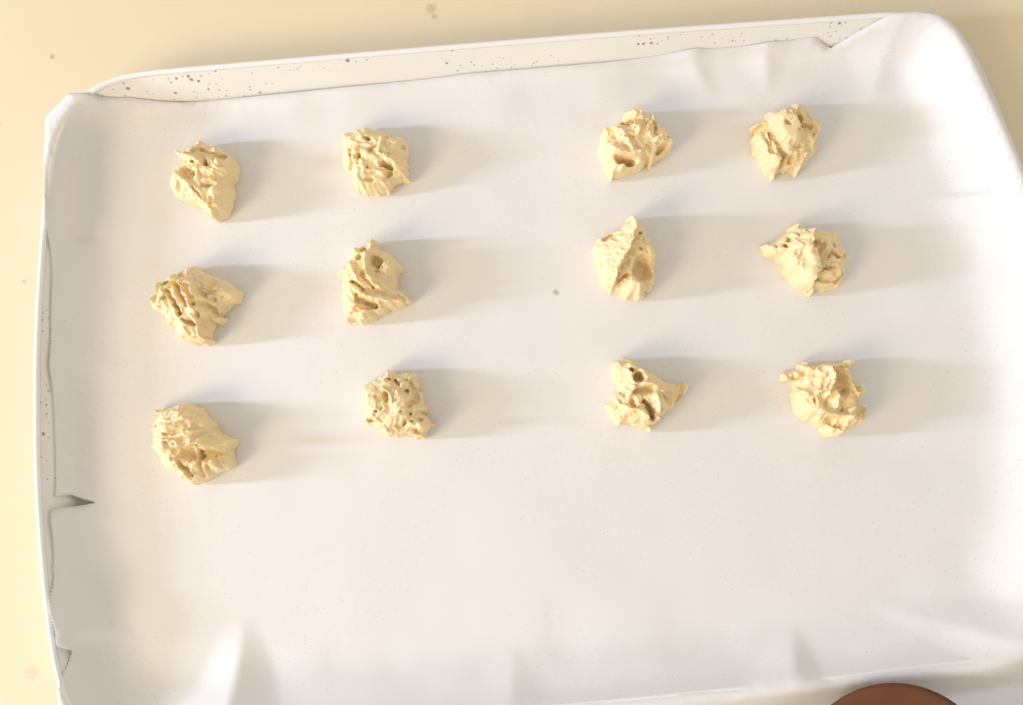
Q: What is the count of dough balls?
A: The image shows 12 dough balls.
